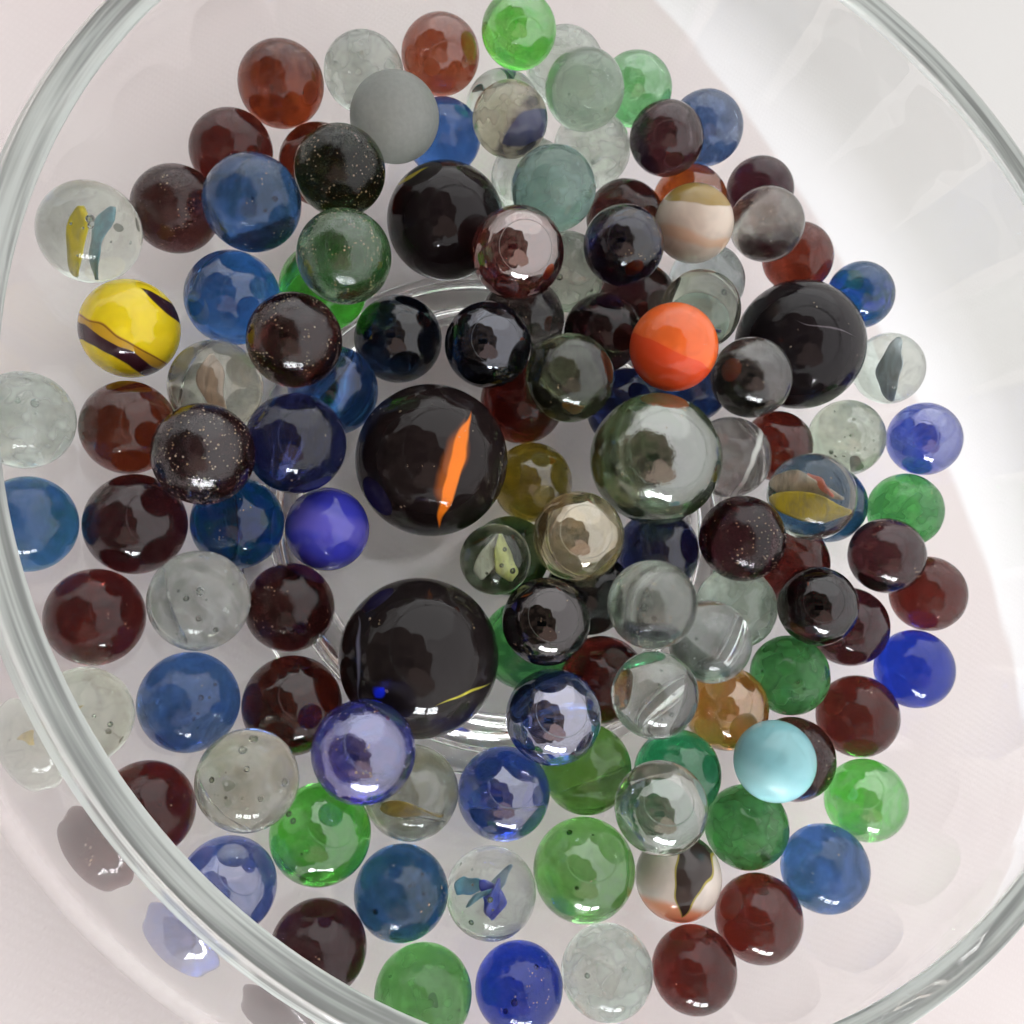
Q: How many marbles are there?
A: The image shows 128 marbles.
